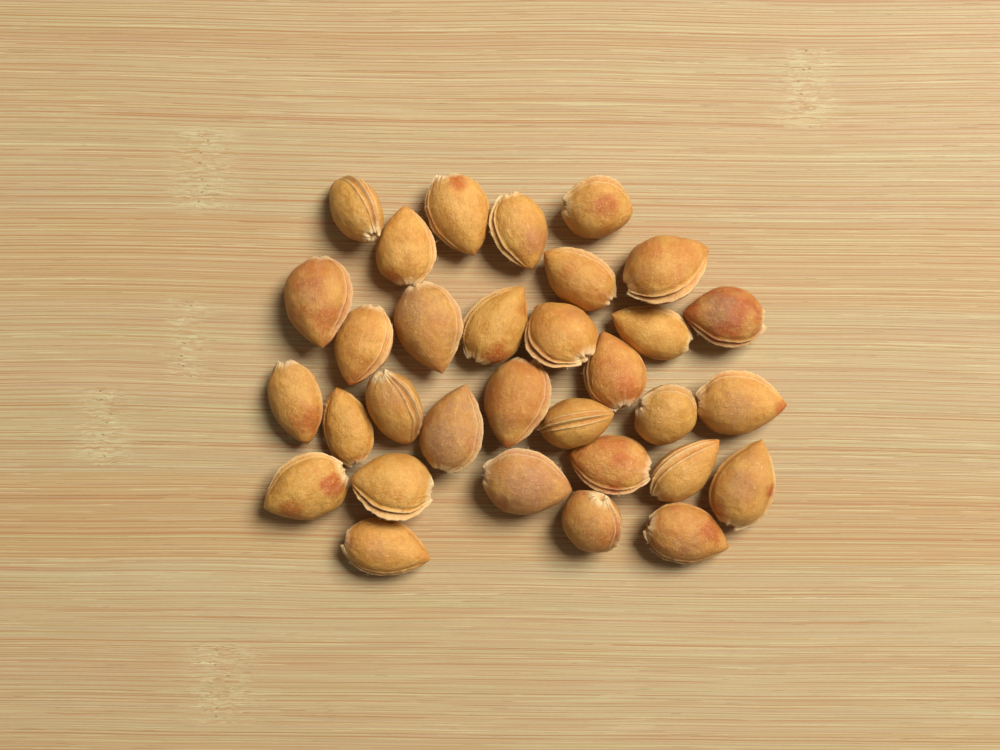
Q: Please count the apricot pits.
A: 32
